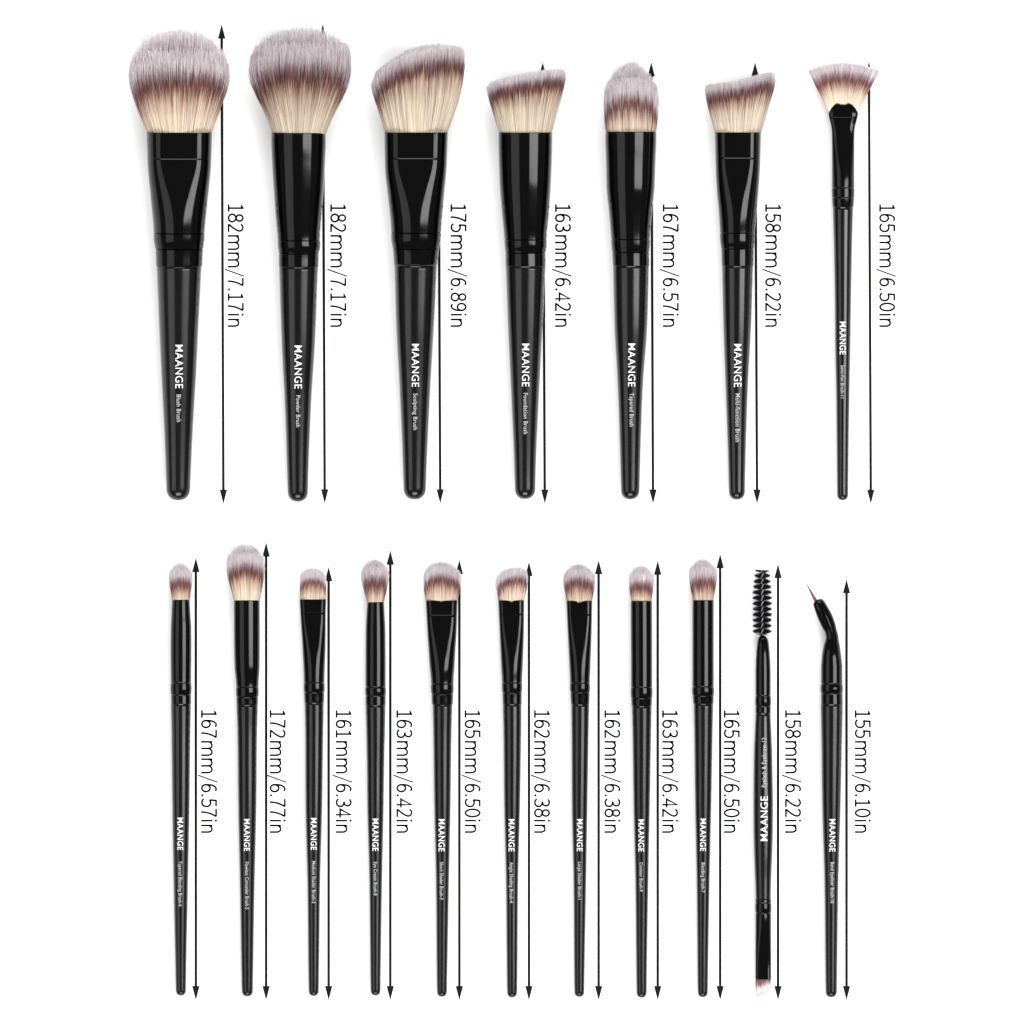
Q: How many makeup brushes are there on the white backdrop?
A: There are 18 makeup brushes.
